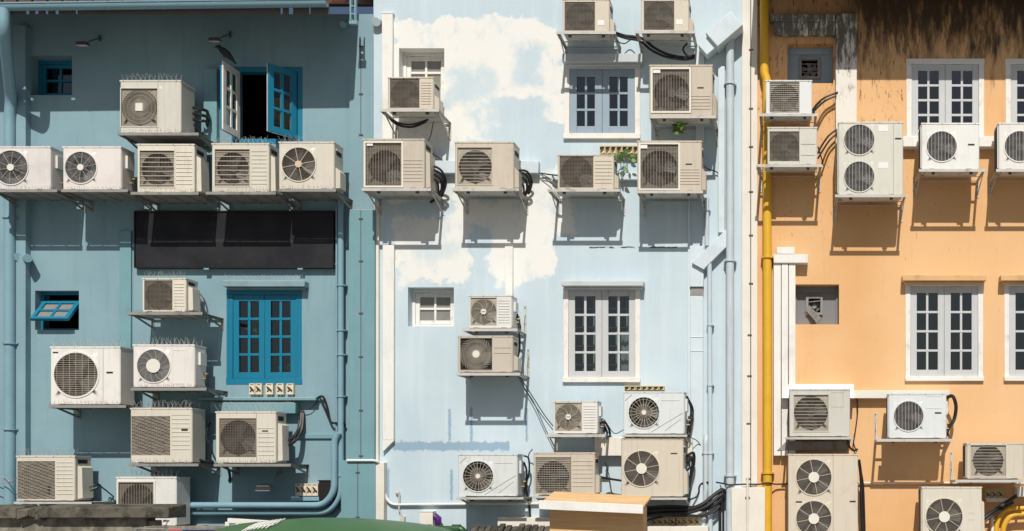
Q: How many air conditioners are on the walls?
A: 38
